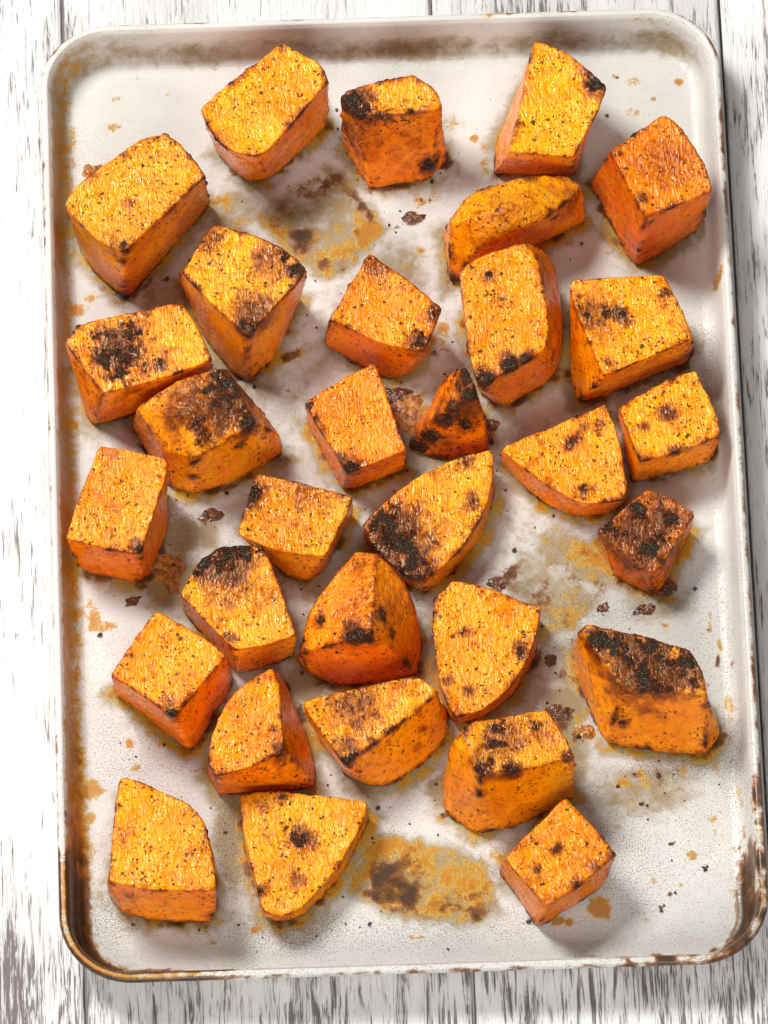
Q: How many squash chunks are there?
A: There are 31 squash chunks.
